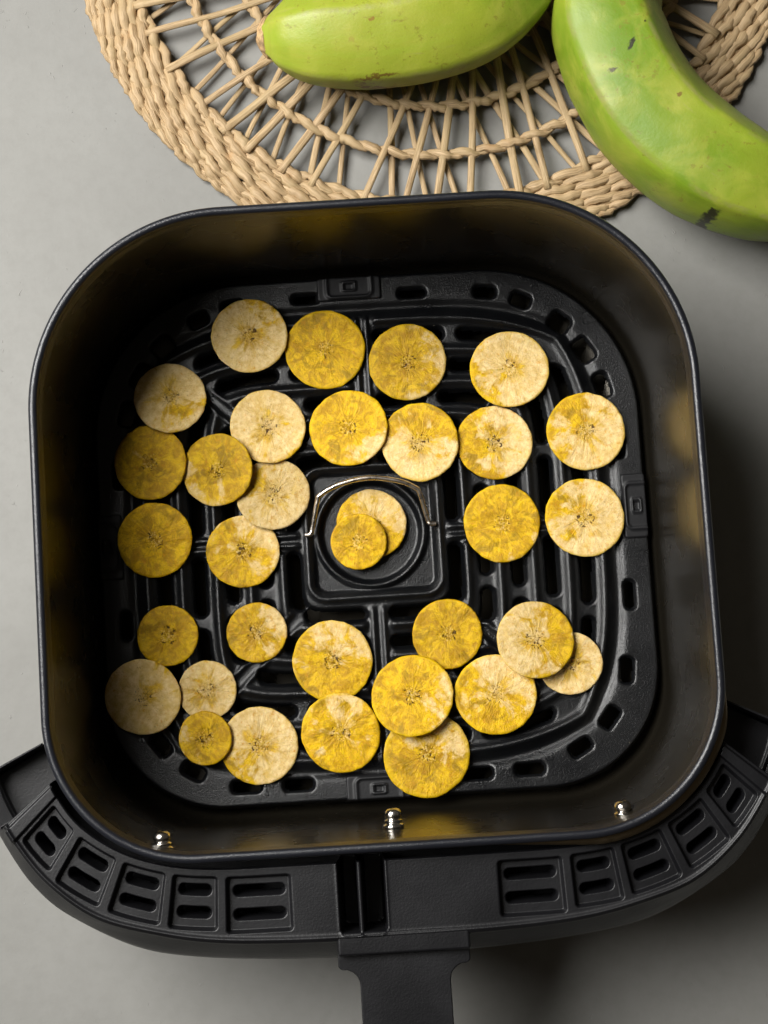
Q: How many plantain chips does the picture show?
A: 33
